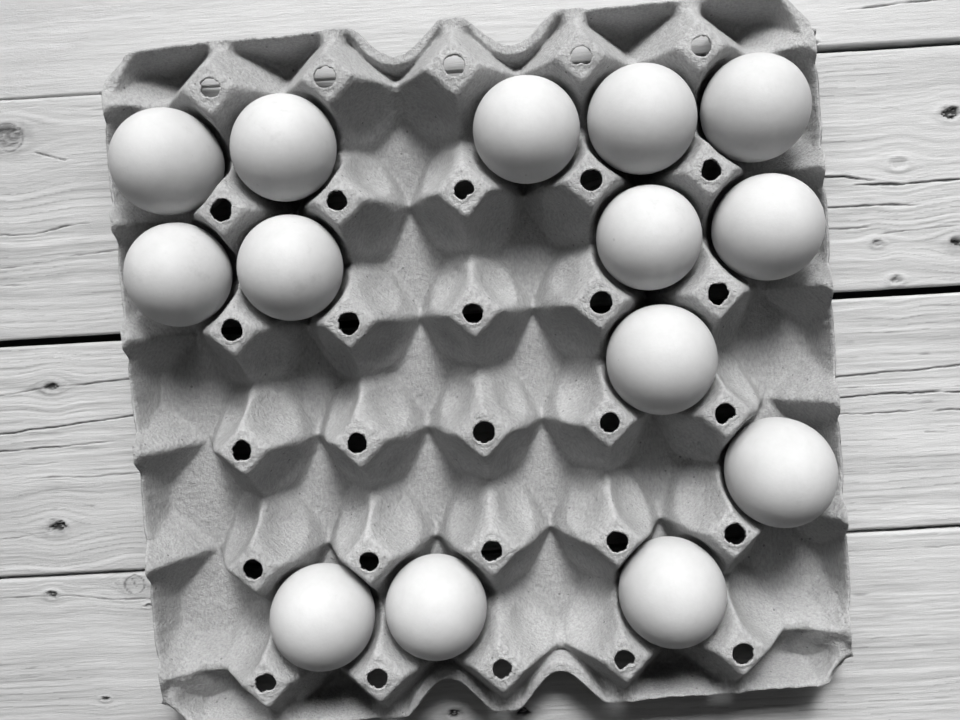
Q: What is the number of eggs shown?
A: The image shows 14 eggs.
